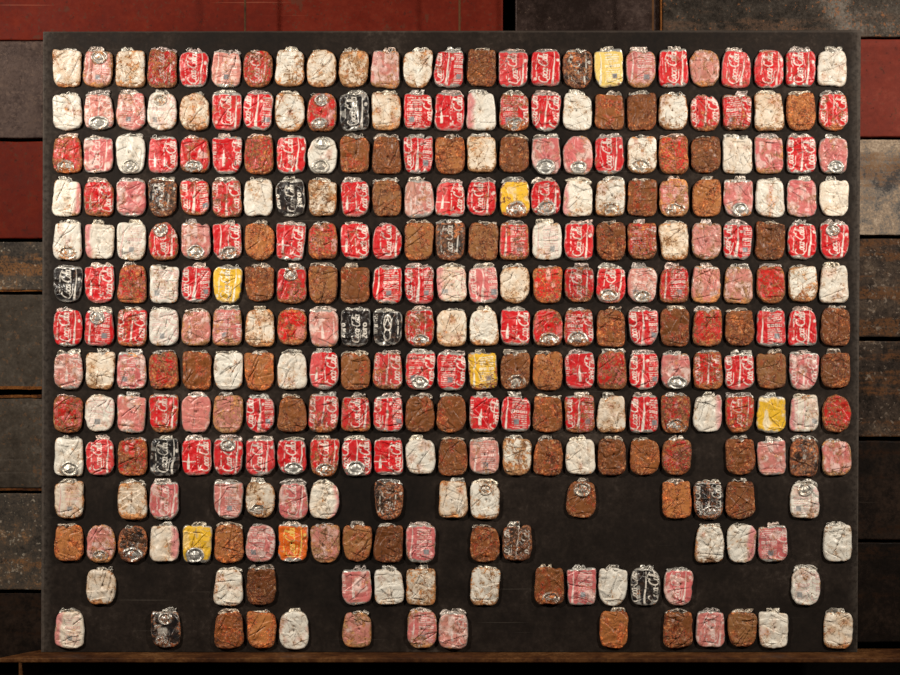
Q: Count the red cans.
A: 105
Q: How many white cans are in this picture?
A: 75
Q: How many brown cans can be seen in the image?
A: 55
